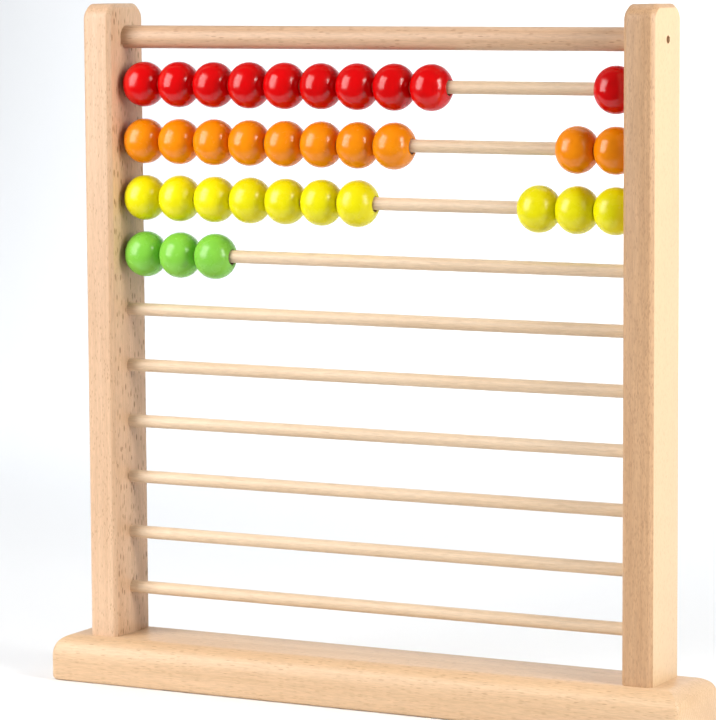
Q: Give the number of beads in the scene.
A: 33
